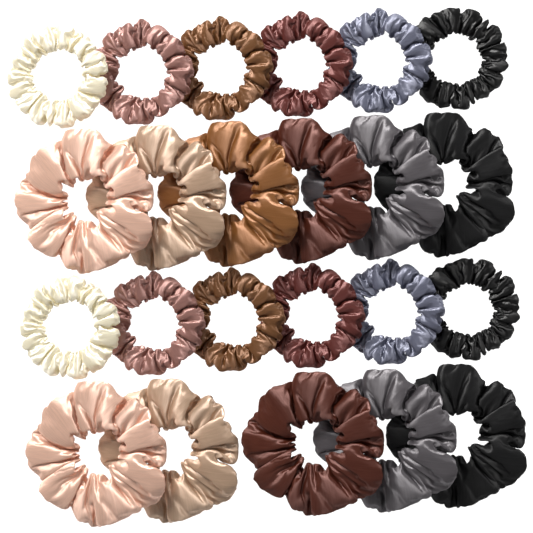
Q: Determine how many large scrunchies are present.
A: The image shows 11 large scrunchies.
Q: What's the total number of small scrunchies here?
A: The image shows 12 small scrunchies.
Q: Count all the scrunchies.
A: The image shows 23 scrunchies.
